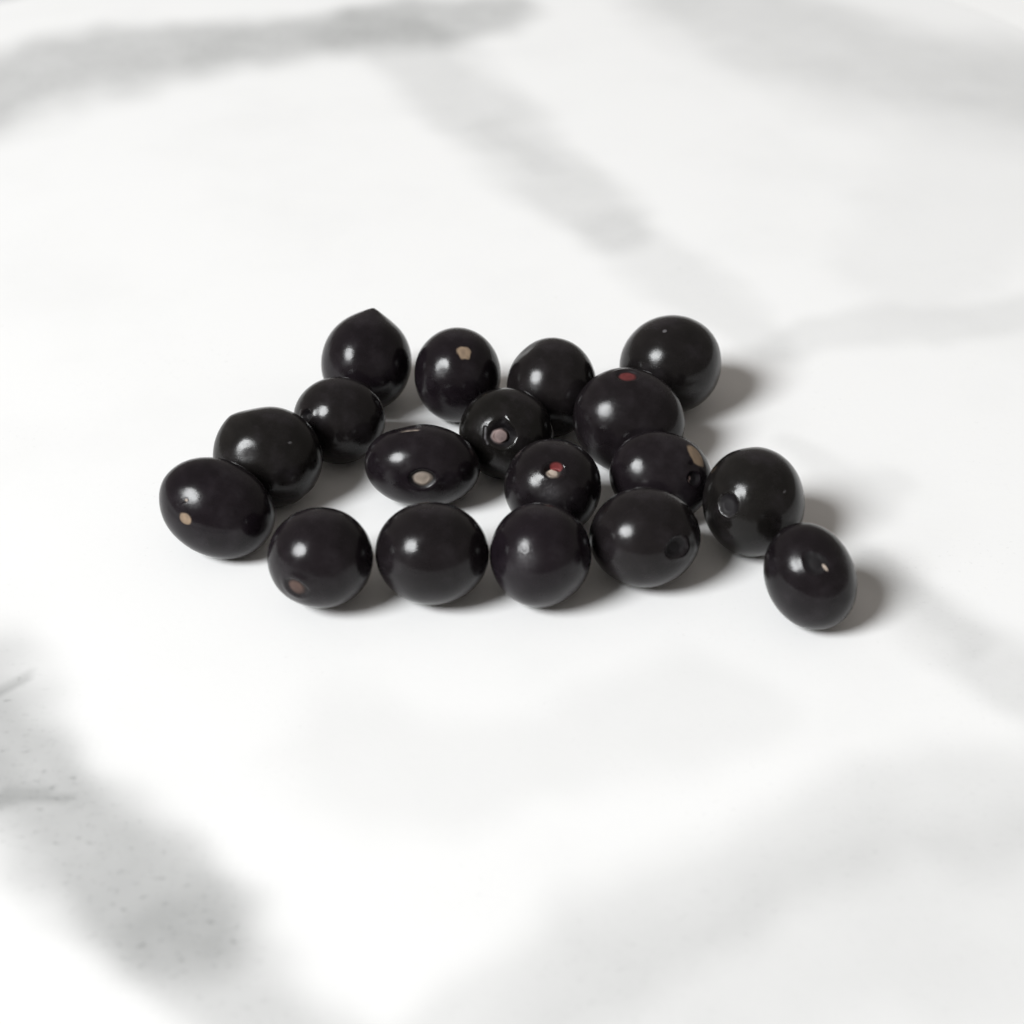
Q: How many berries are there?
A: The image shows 18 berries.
